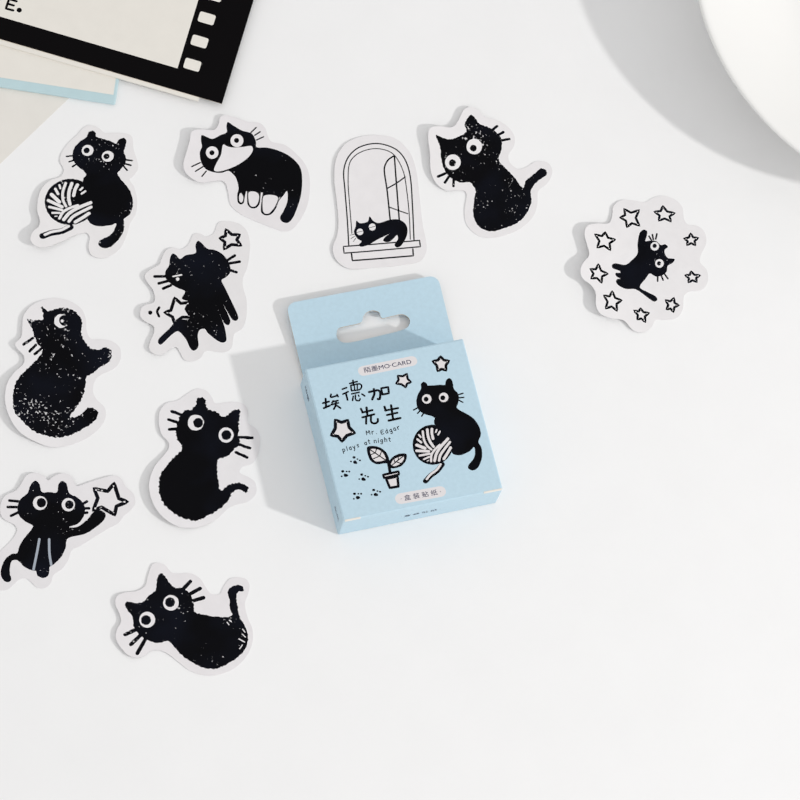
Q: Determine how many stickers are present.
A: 10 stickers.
